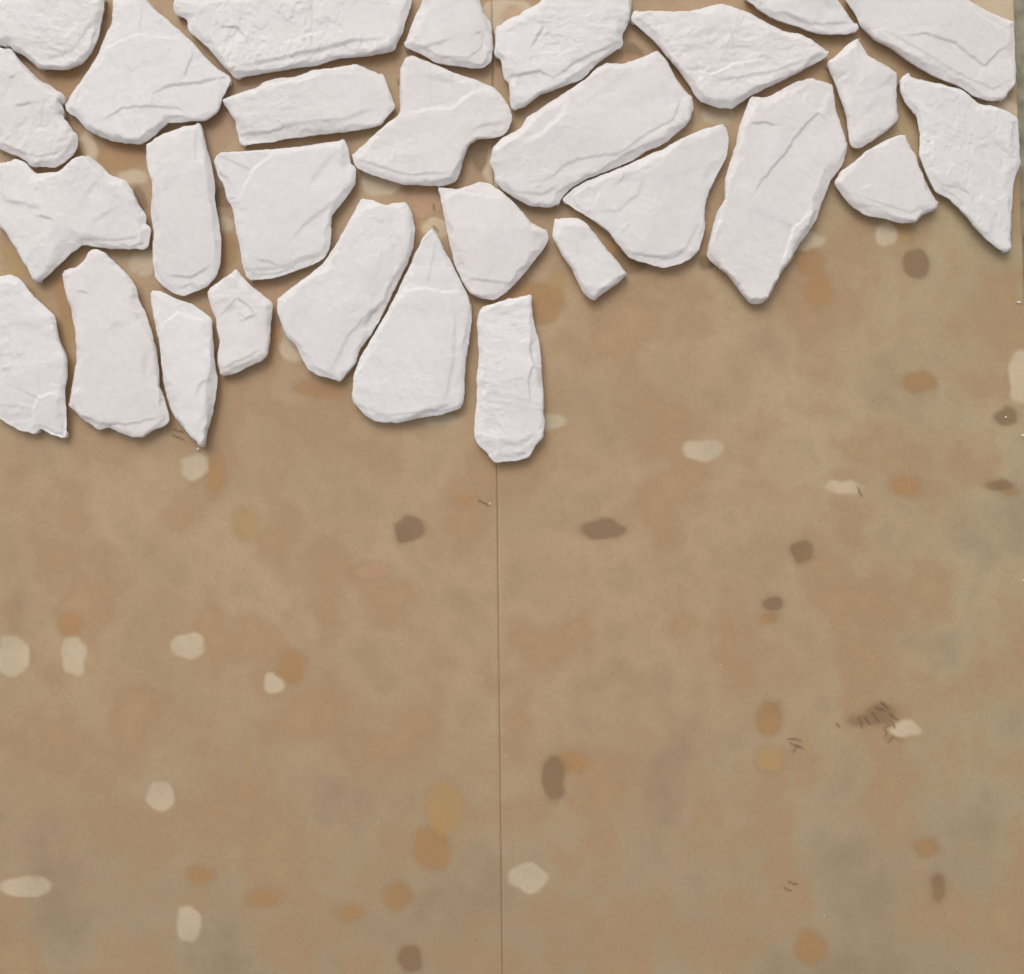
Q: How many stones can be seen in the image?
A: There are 29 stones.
